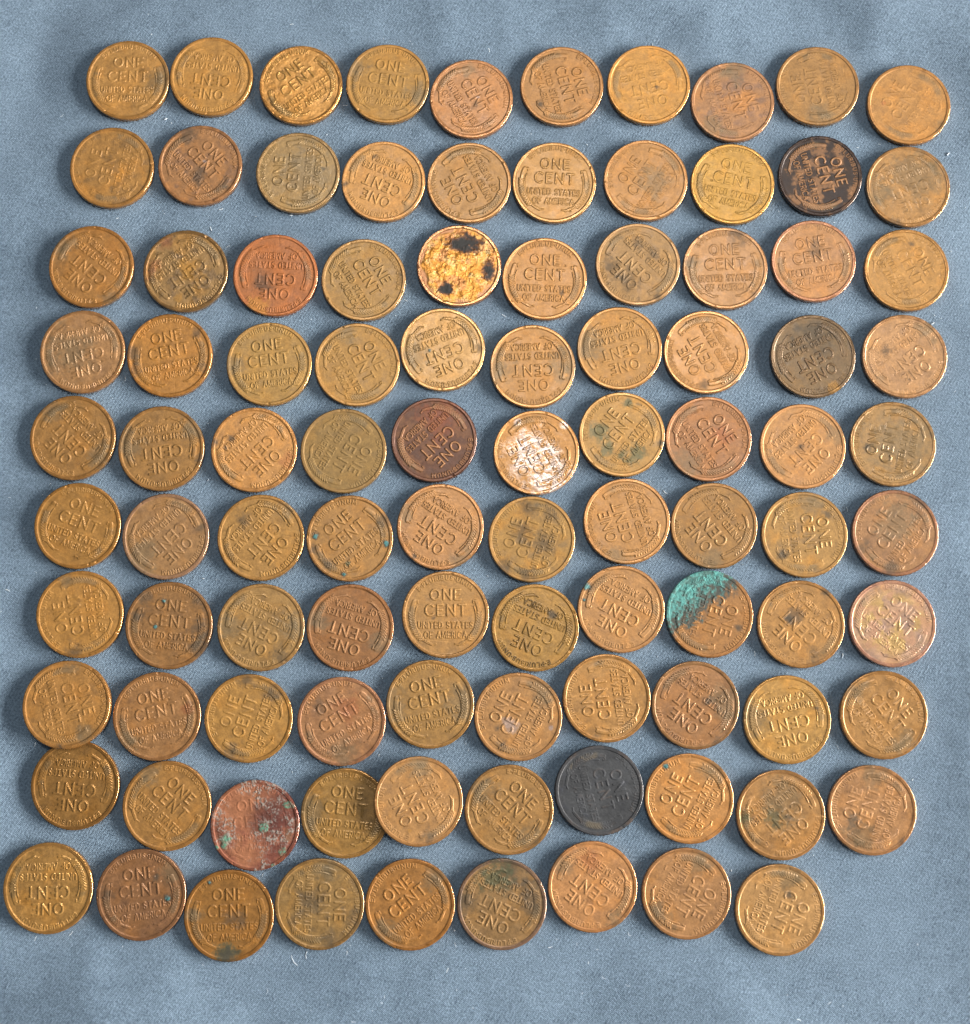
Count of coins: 99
